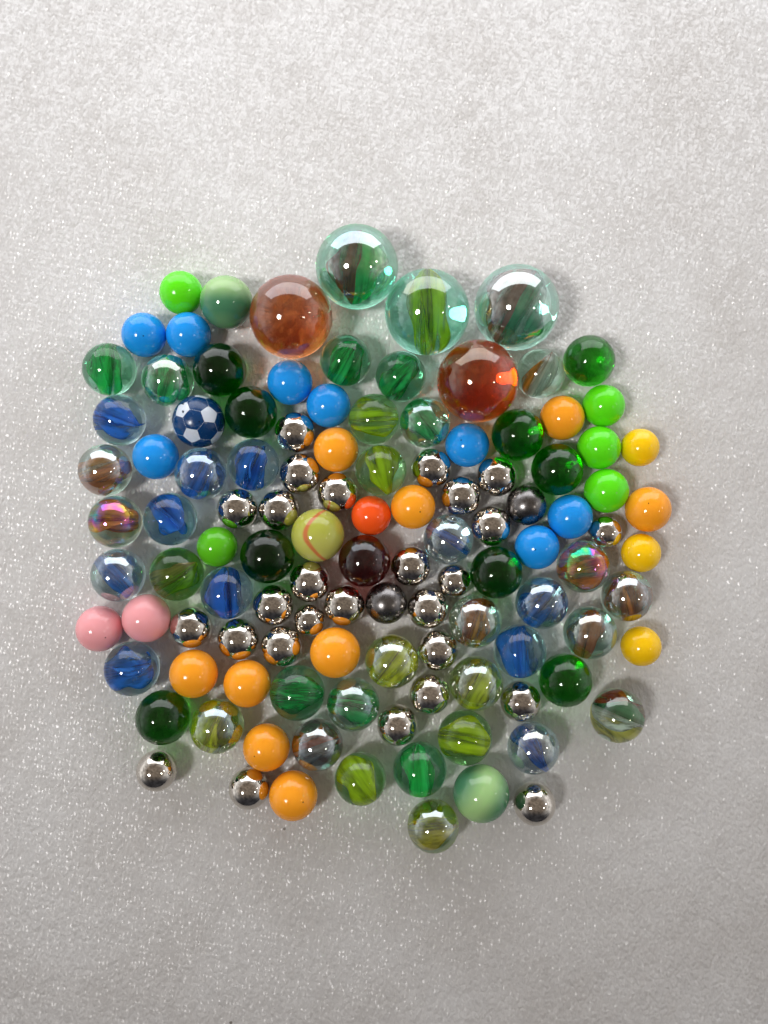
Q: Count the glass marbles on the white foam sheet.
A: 55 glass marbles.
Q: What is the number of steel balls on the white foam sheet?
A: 29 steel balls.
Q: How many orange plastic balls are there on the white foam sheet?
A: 9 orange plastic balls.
